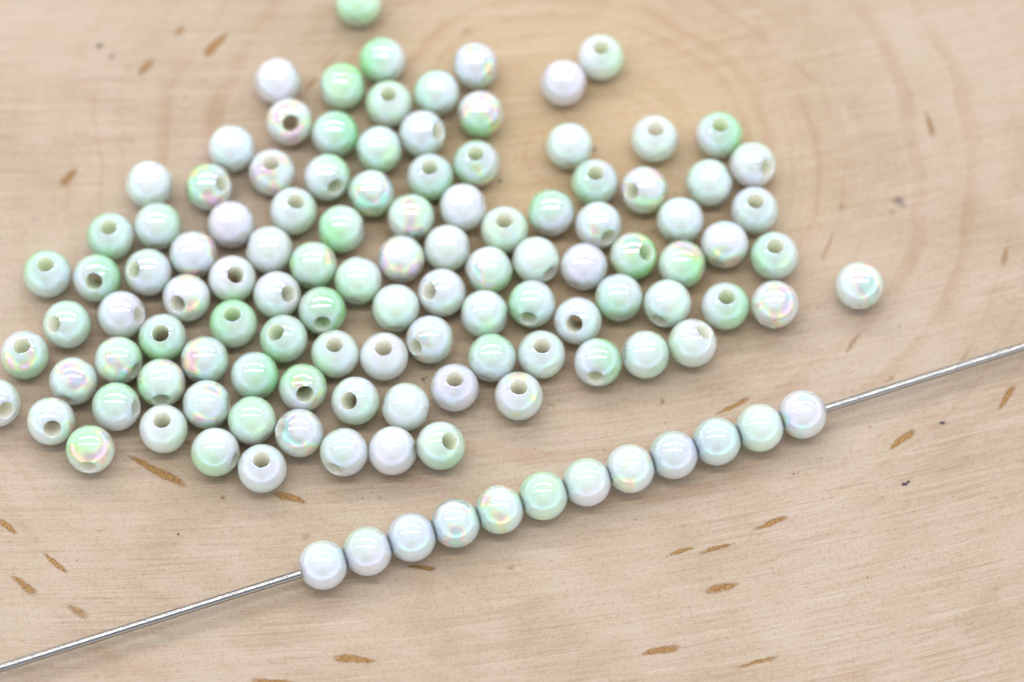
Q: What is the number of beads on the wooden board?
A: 120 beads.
